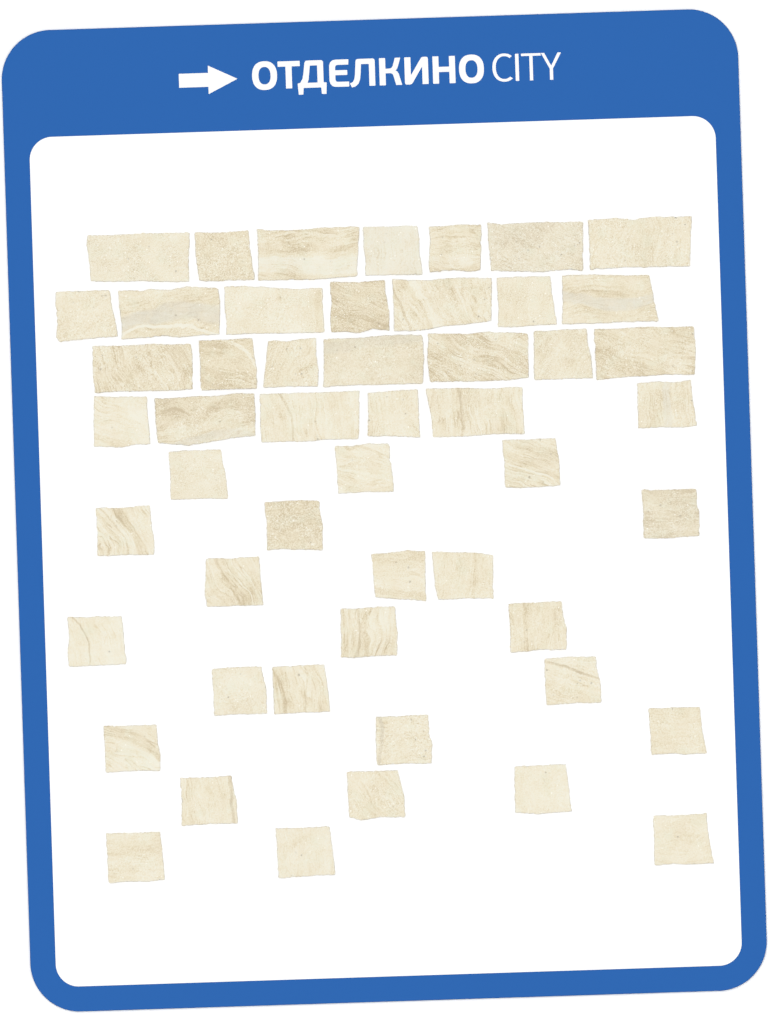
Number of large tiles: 15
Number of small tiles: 36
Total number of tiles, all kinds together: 51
